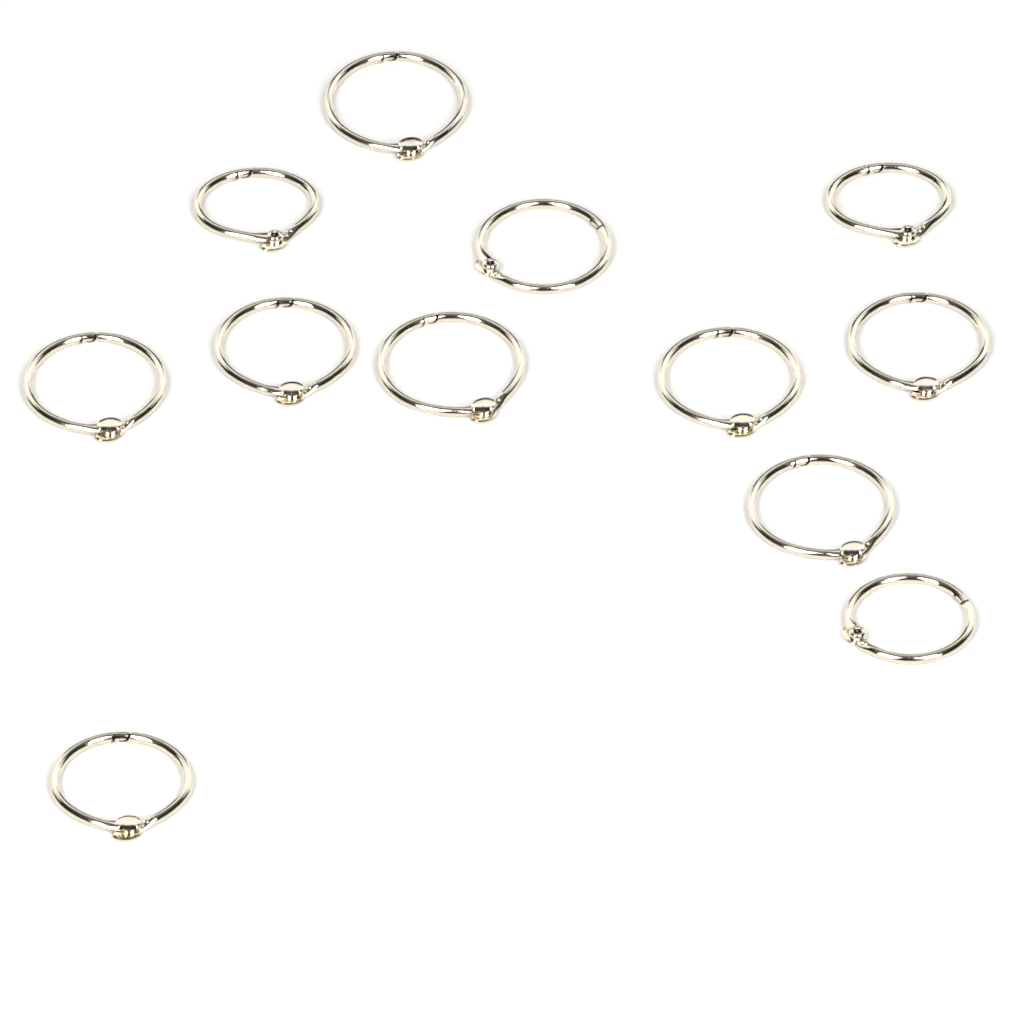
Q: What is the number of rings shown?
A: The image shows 12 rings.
